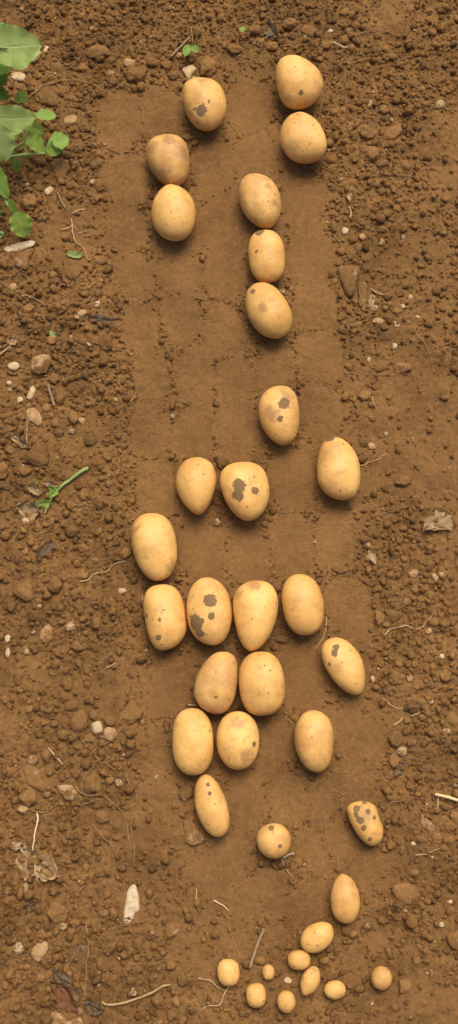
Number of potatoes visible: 36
